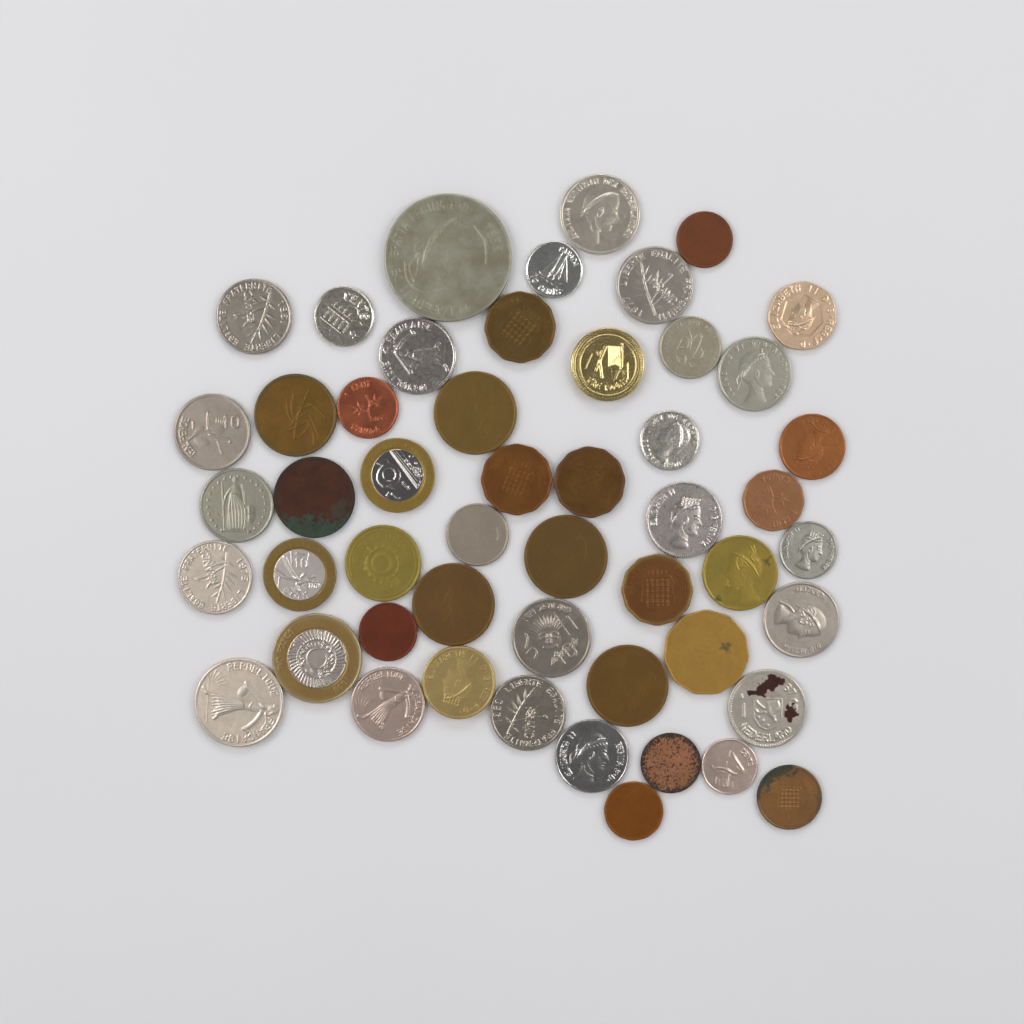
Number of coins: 51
